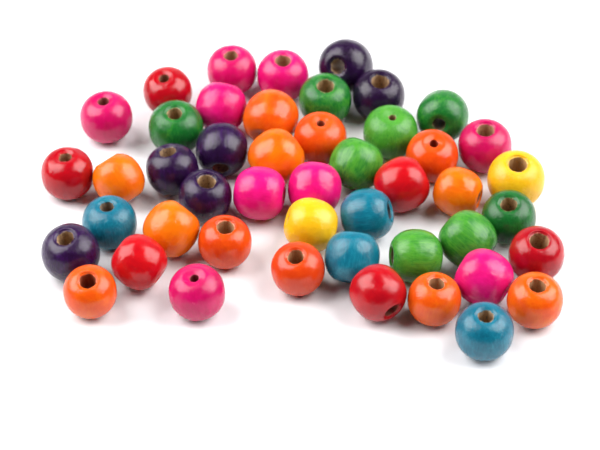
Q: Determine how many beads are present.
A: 47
